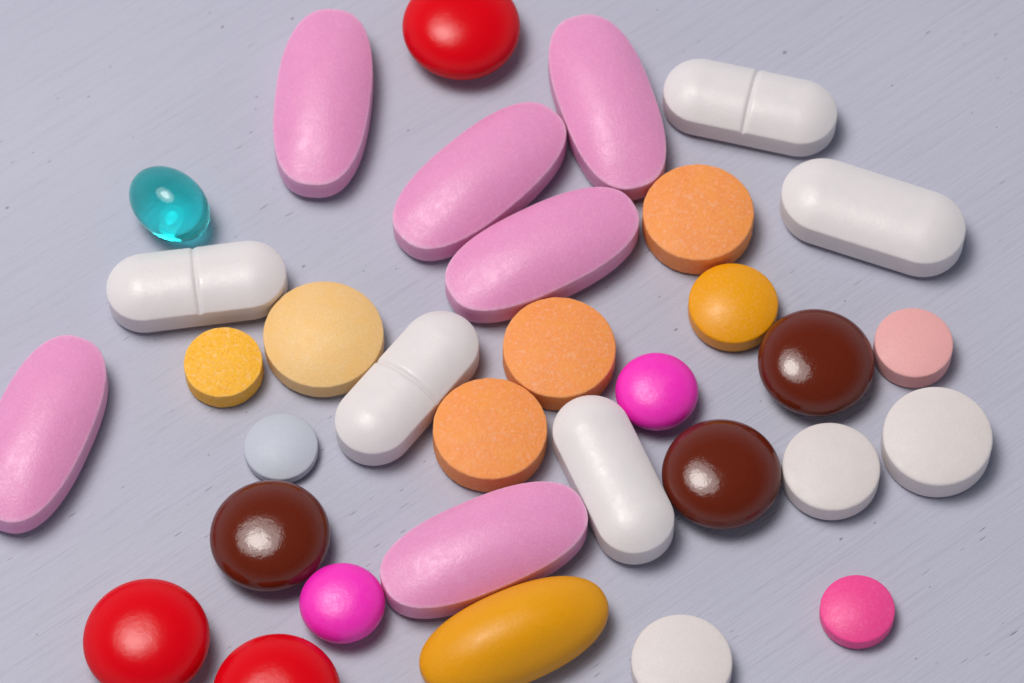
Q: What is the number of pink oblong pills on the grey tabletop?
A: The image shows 6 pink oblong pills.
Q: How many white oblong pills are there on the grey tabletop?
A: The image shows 5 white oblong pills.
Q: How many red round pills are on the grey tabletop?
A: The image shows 3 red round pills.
